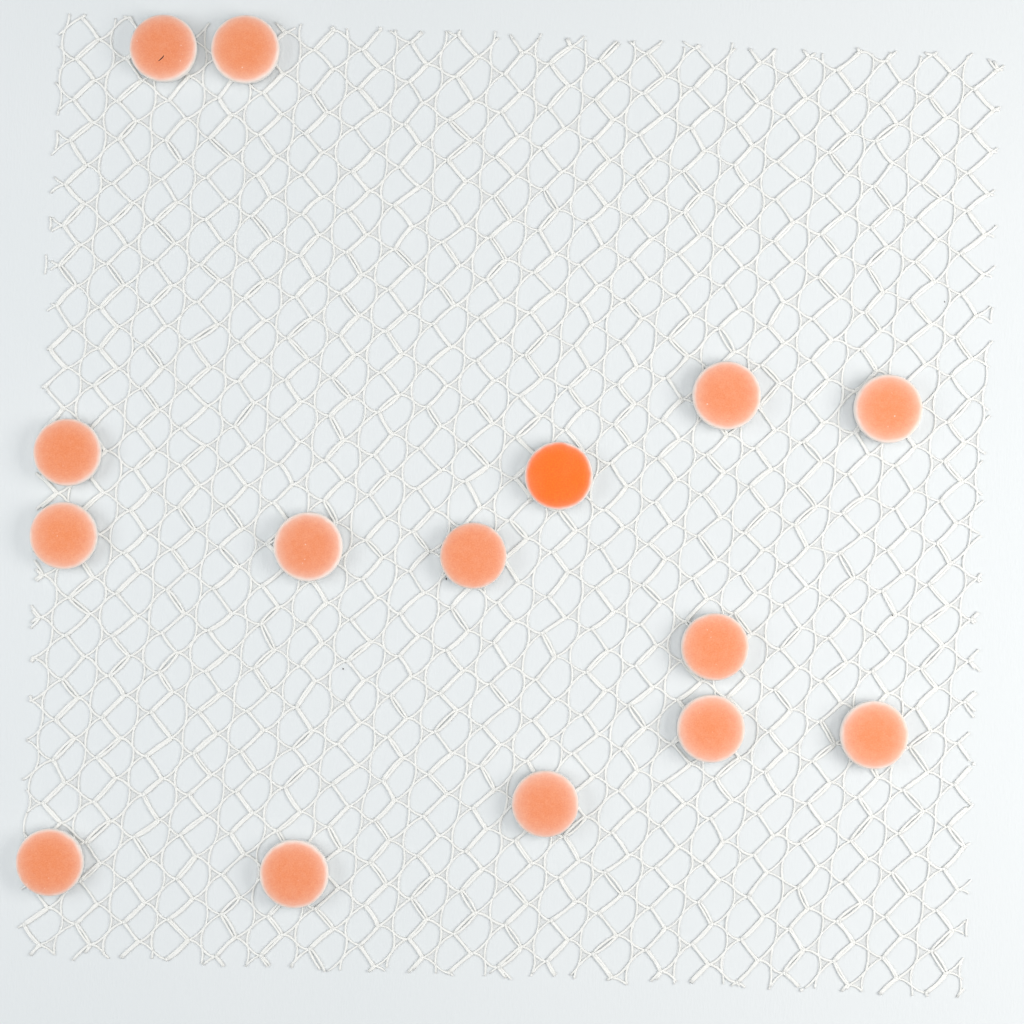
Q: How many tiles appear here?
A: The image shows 15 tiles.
